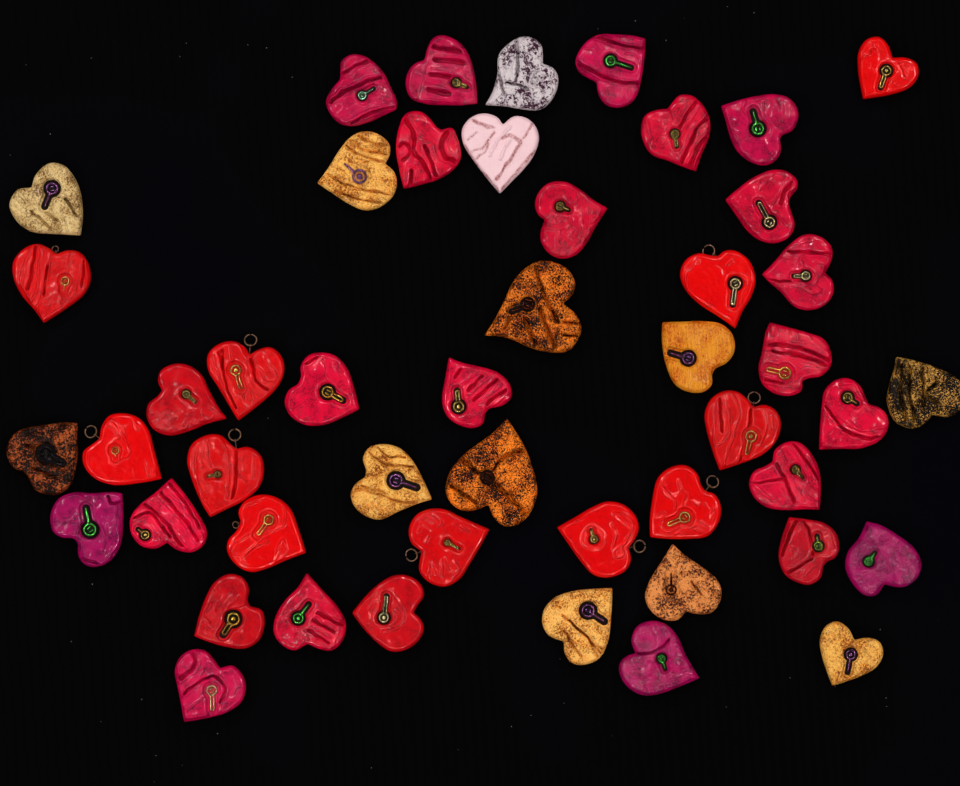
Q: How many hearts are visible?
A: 48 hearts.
